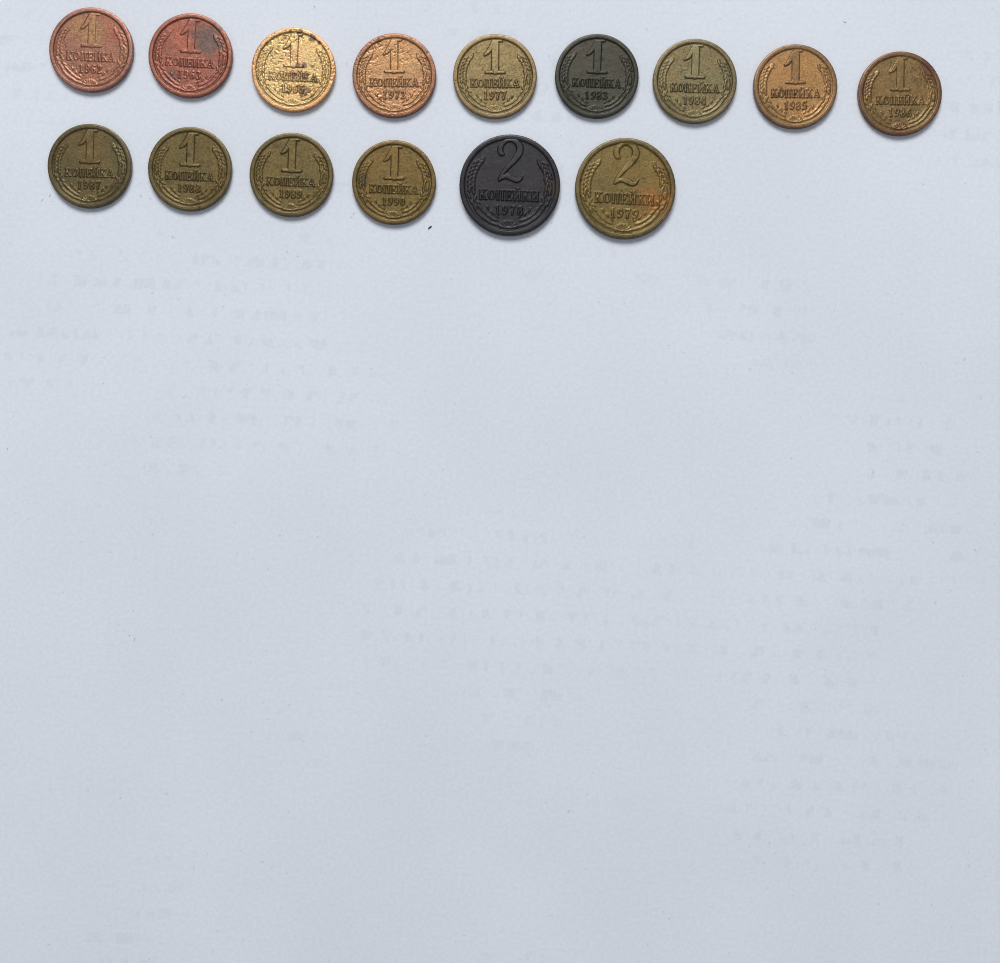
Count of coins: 15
